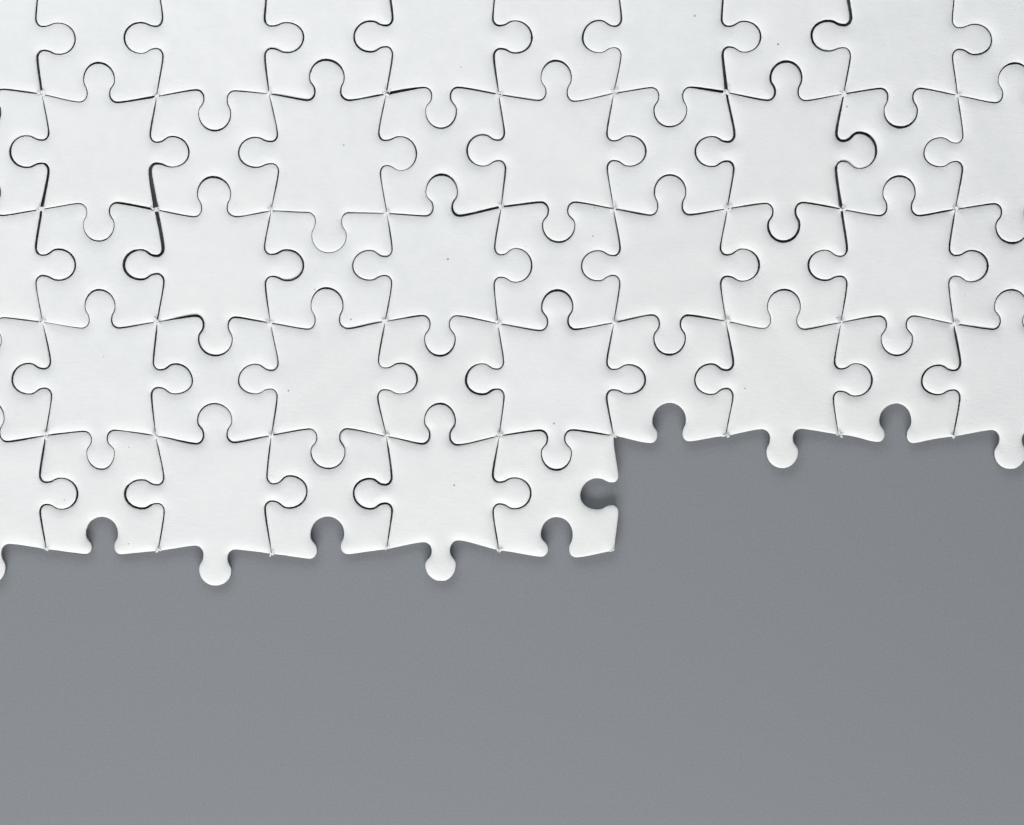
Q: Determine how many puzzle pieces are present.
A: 46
